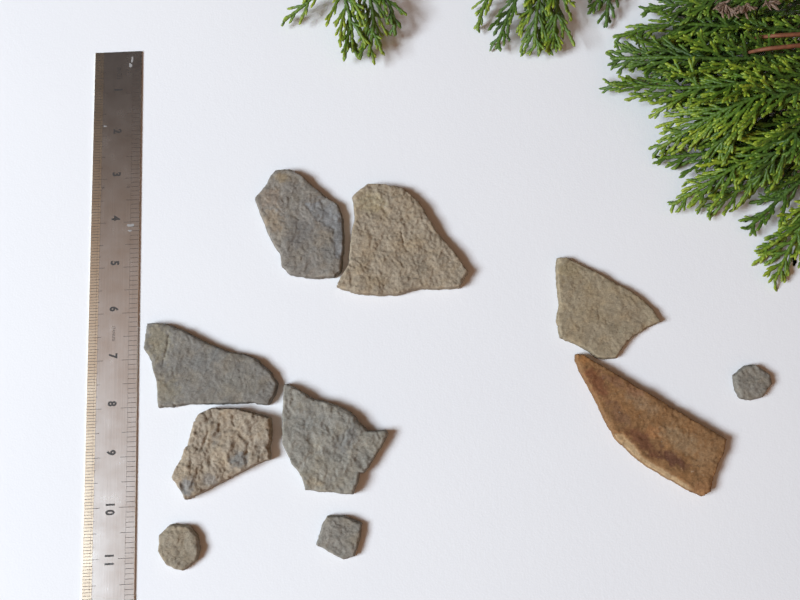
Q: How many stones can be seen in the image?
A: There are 10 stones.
